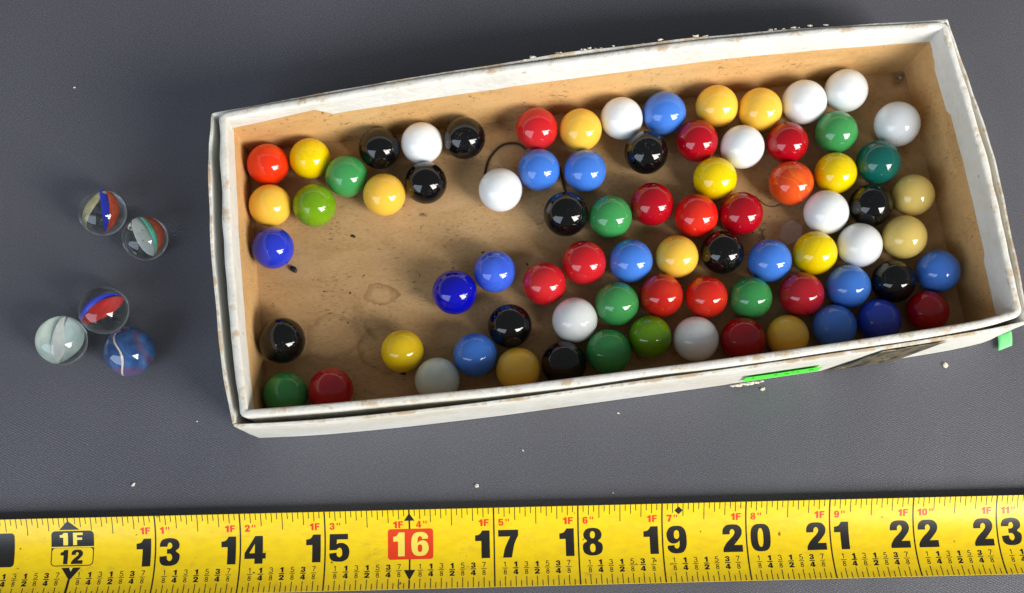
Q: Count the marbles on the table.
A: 82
